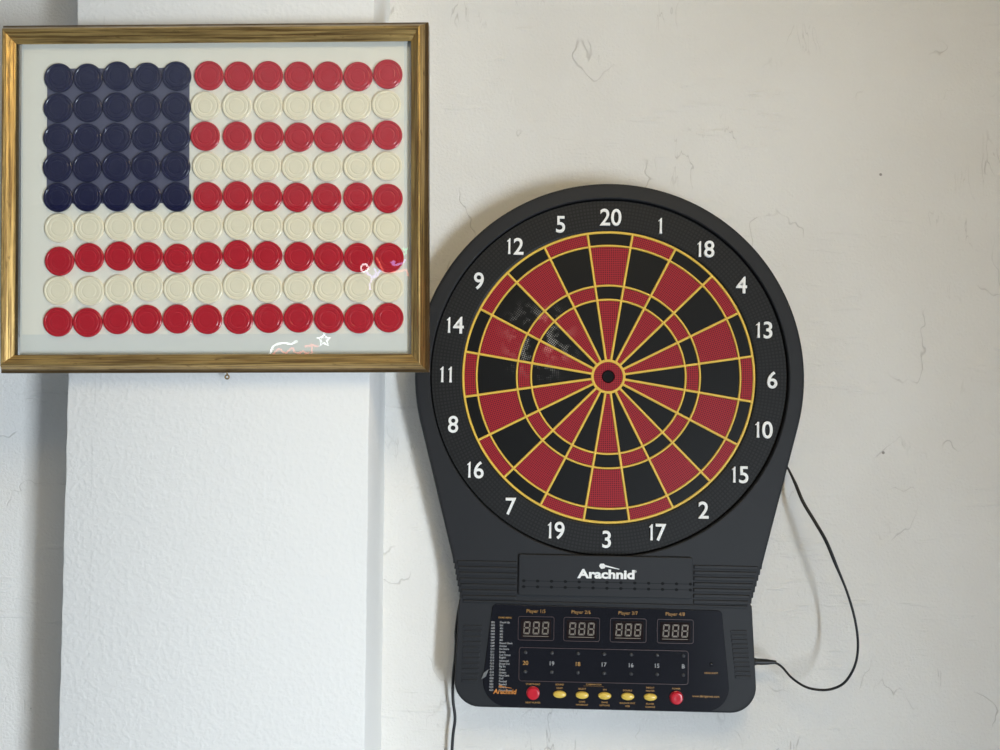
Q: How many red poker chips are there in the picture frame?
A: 45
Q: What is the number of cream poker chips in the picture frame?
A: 38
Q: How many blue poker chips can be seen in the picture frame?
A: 25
